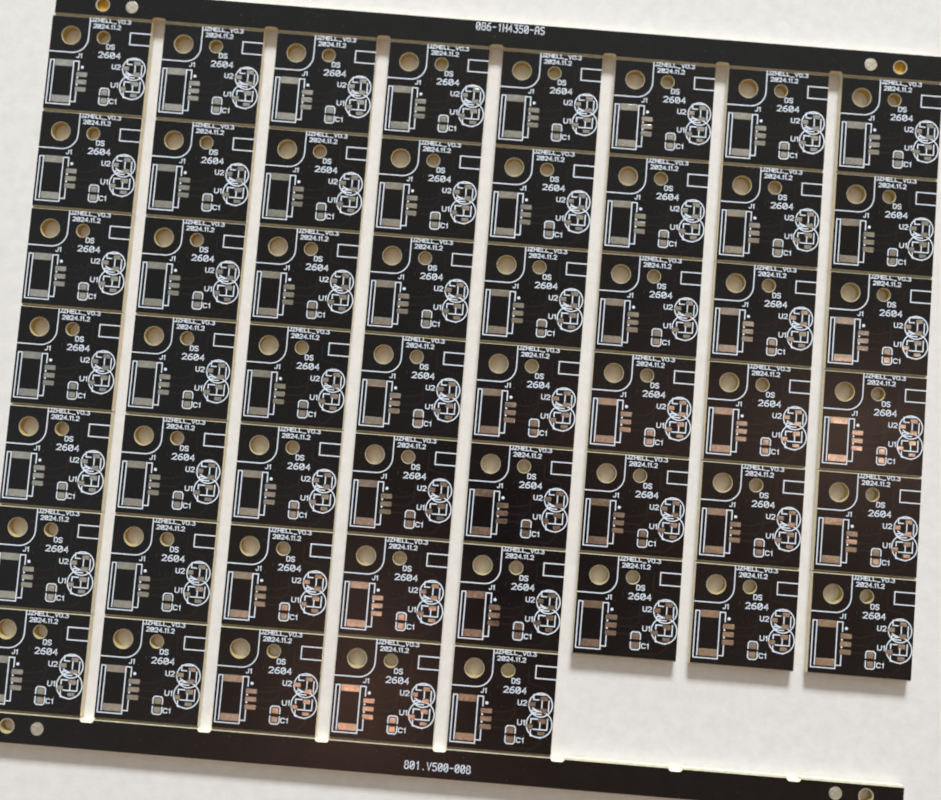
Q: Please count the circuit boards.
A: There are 53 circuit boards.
